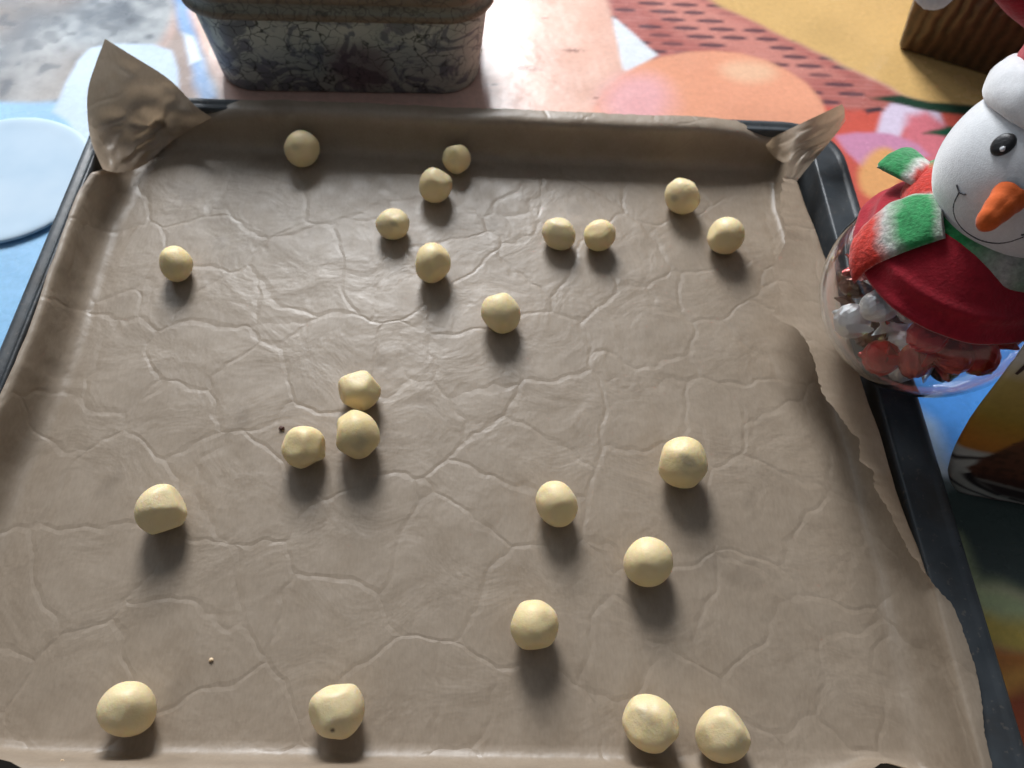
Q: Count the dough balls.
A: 23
